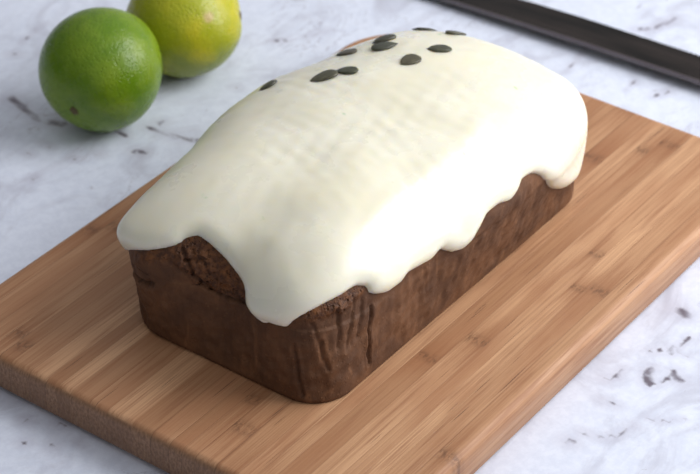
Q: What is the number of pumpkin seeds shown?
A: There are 10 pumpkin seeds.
